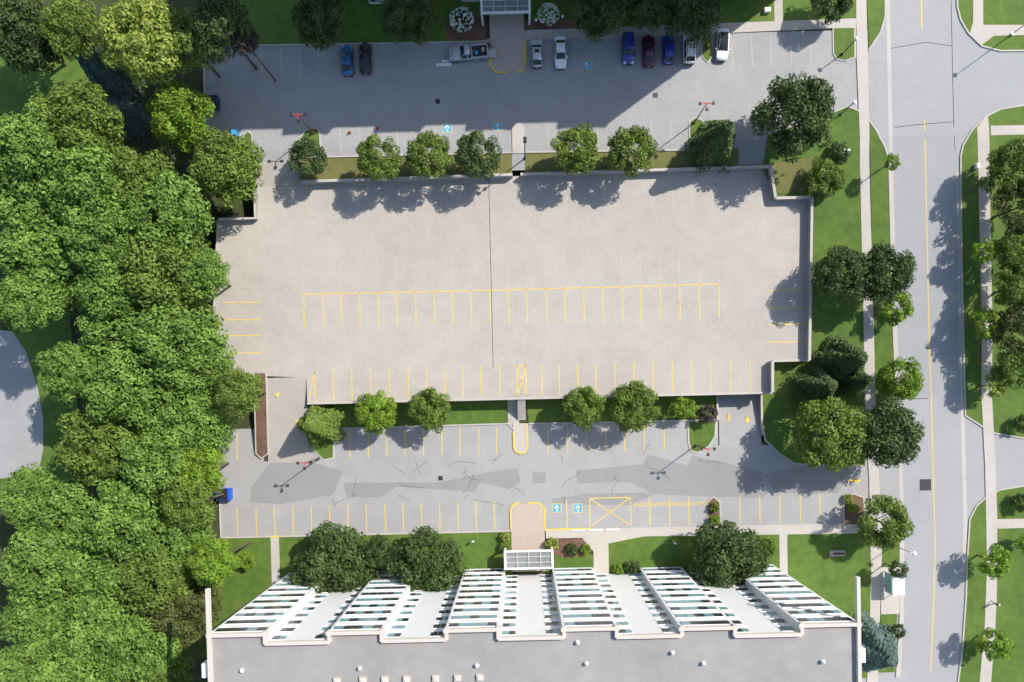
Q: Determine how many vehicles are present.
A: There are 10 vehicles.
